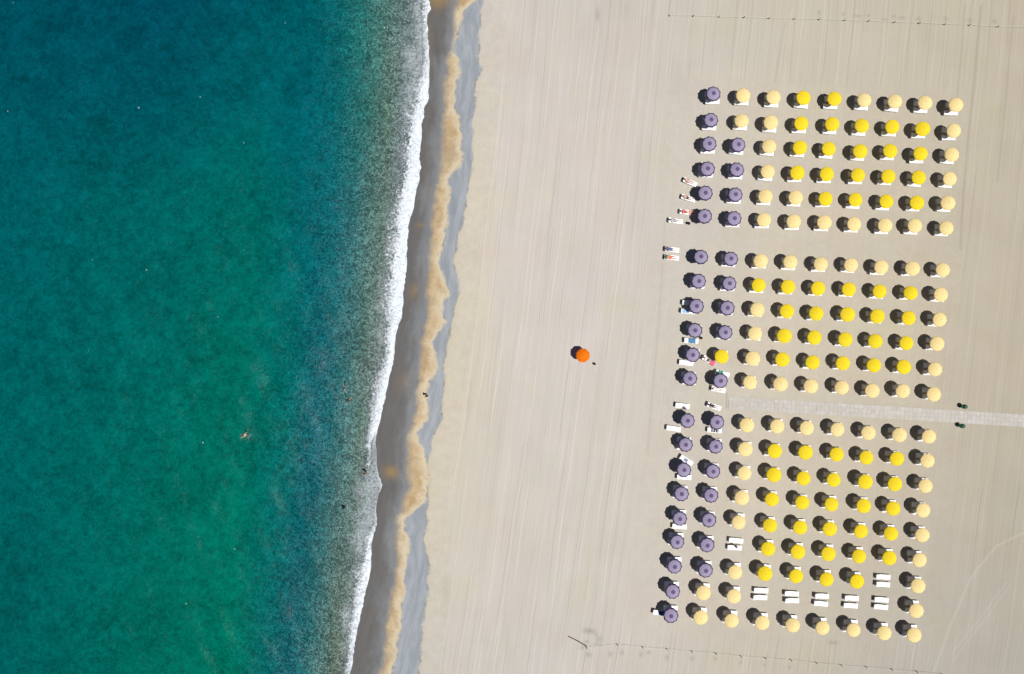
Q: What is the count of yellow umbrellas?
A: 72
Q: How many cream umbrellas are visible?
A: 73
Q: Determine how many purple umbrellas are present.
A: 37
